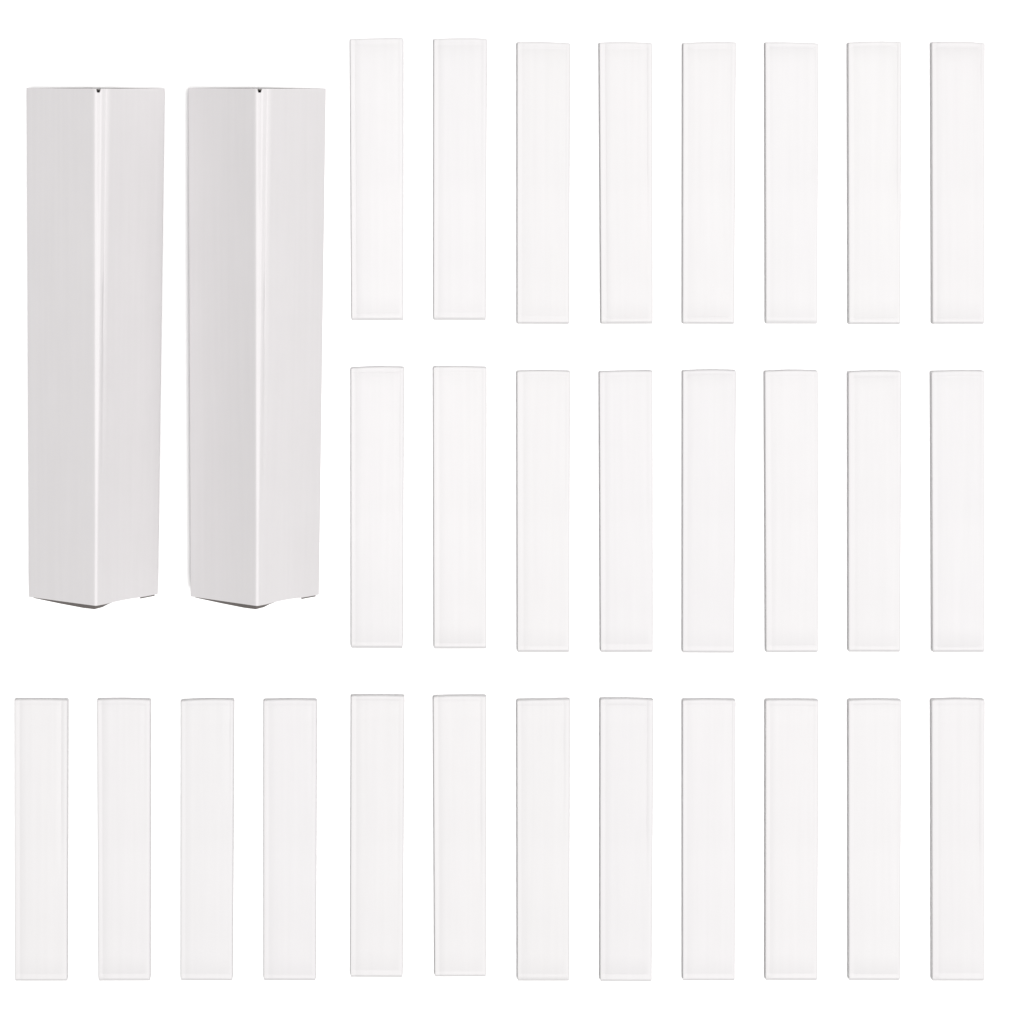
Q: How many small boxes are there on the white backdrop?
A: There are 28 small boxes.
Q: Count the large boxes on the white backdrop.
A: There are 2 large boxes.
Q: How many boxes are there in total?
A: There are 30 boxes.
